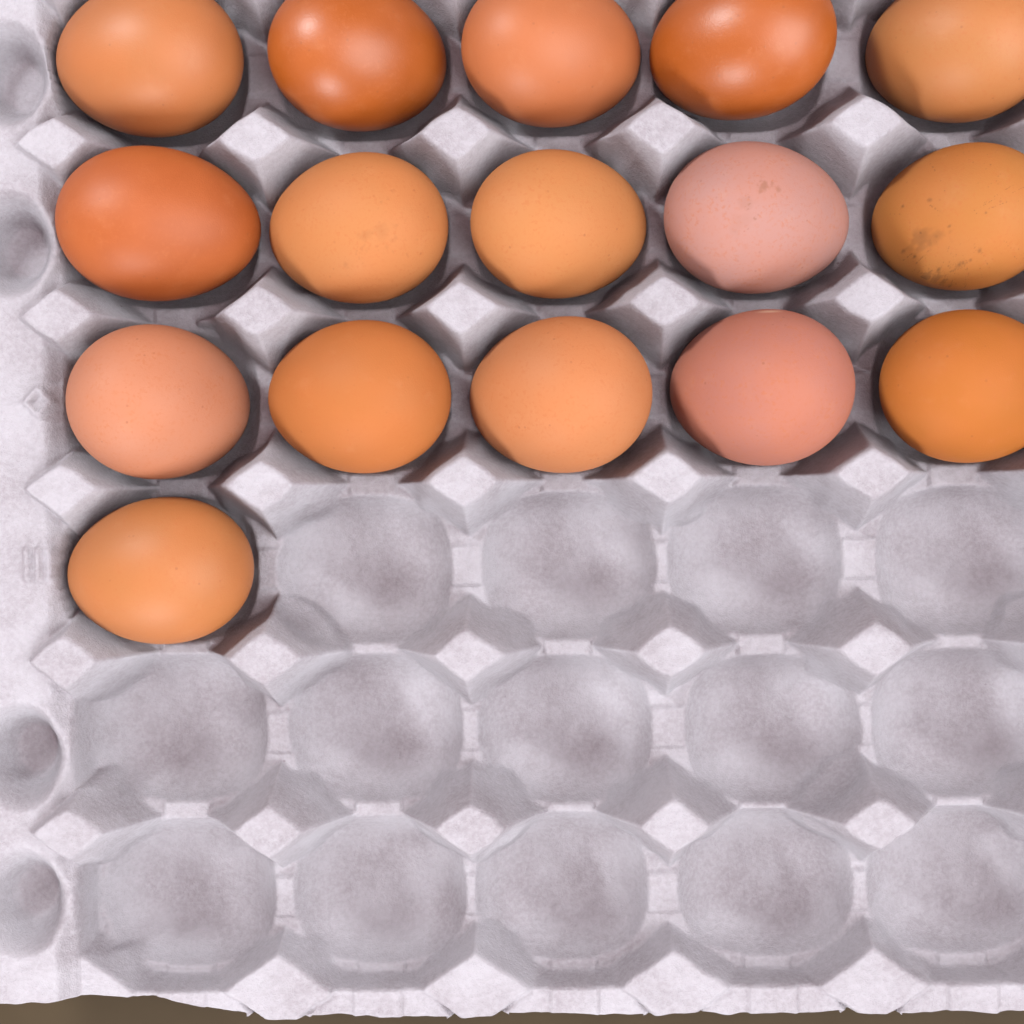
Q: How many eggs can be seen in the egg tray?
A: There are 16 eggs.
